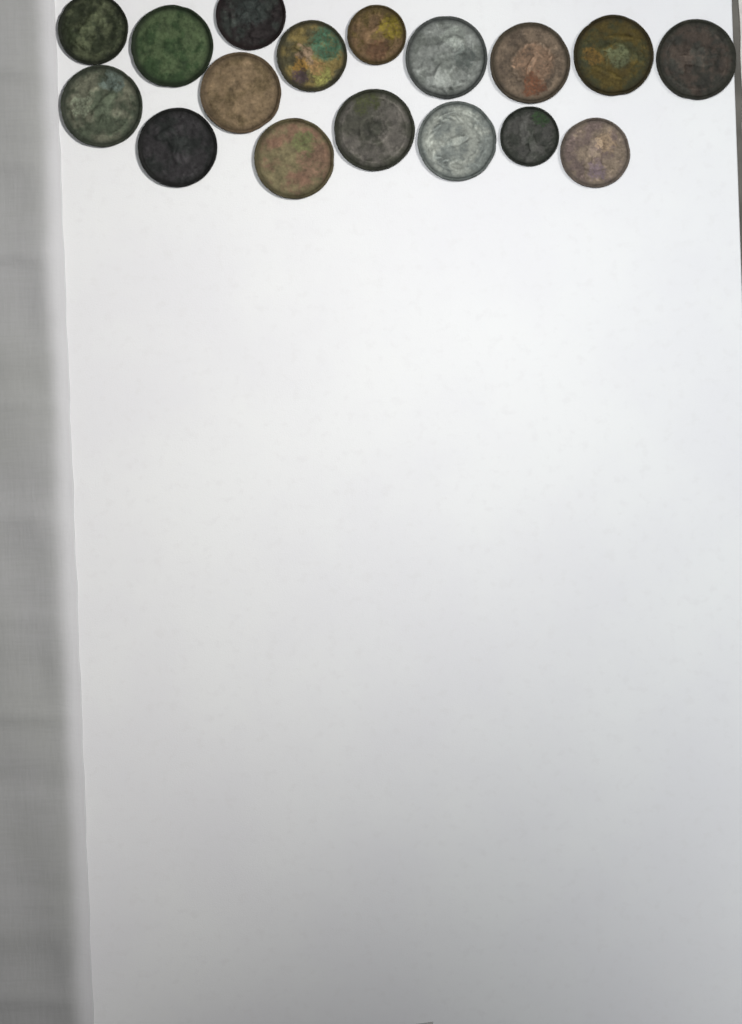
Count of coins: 17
